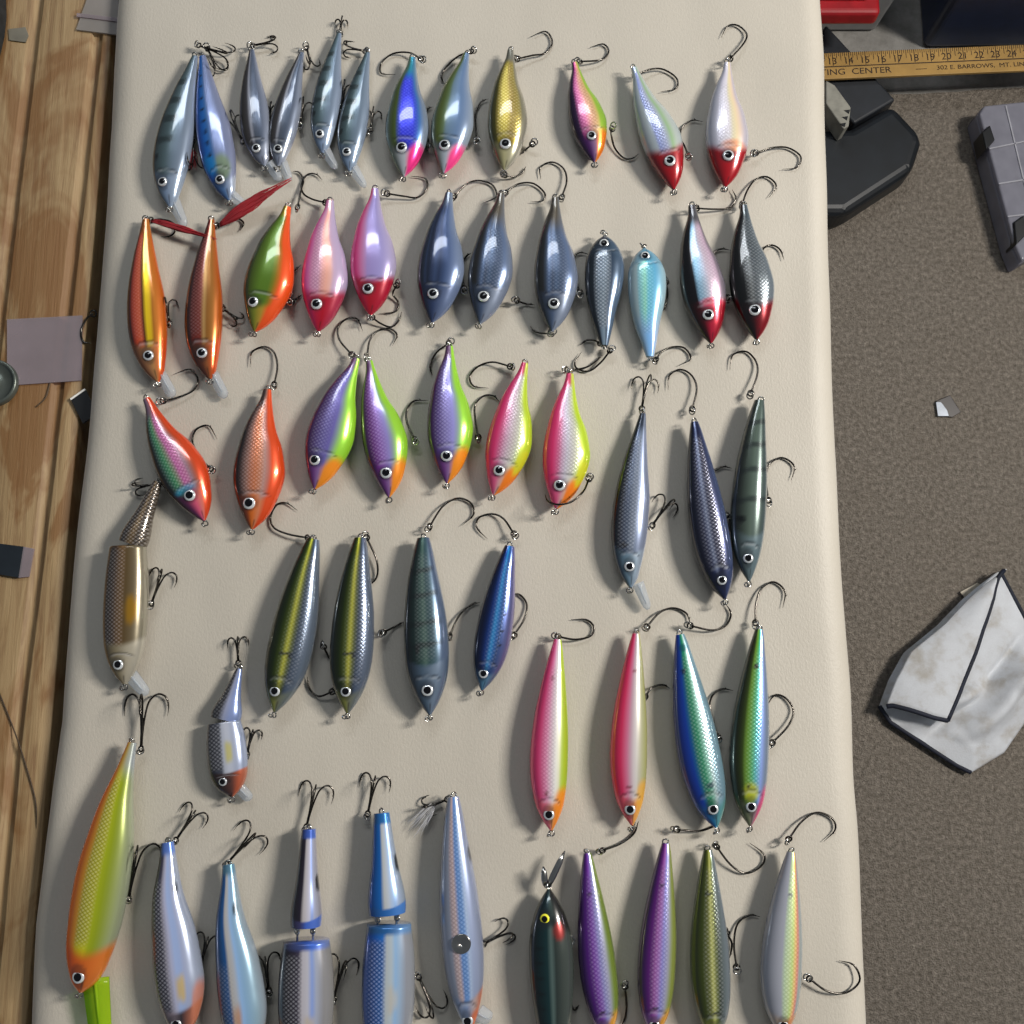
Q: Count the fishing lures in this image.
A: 55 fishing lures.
